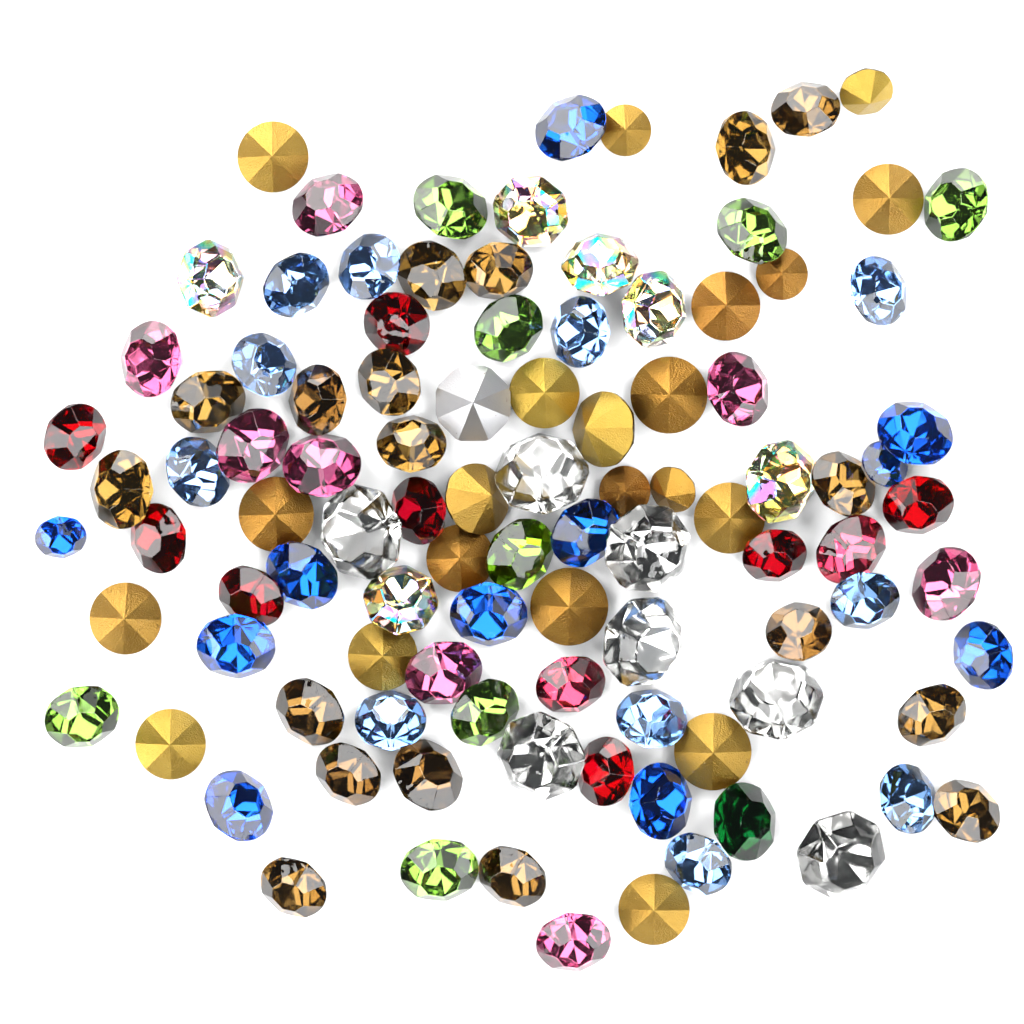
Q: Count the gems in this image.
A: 102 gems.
